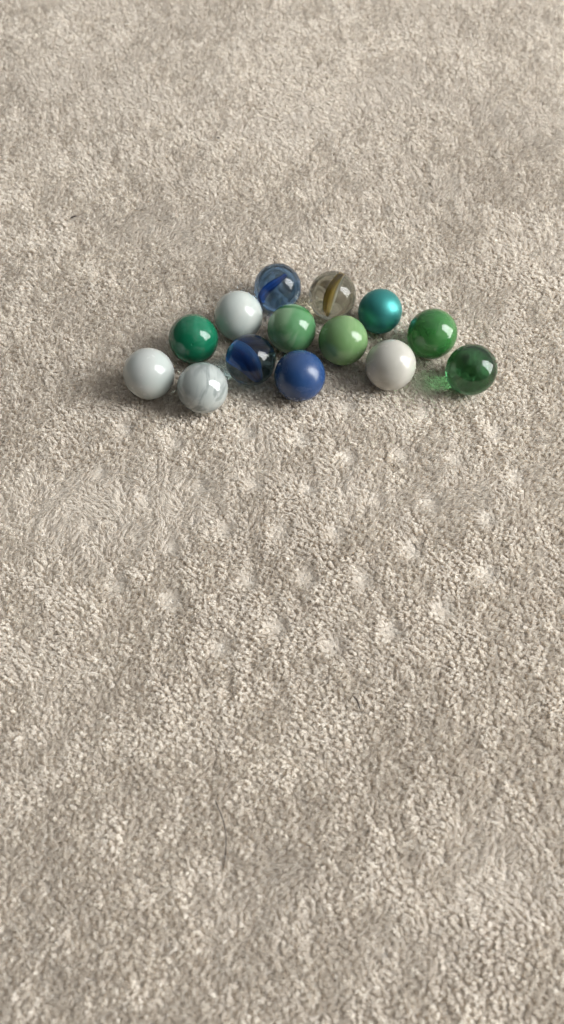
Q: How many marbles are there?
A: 14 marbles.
